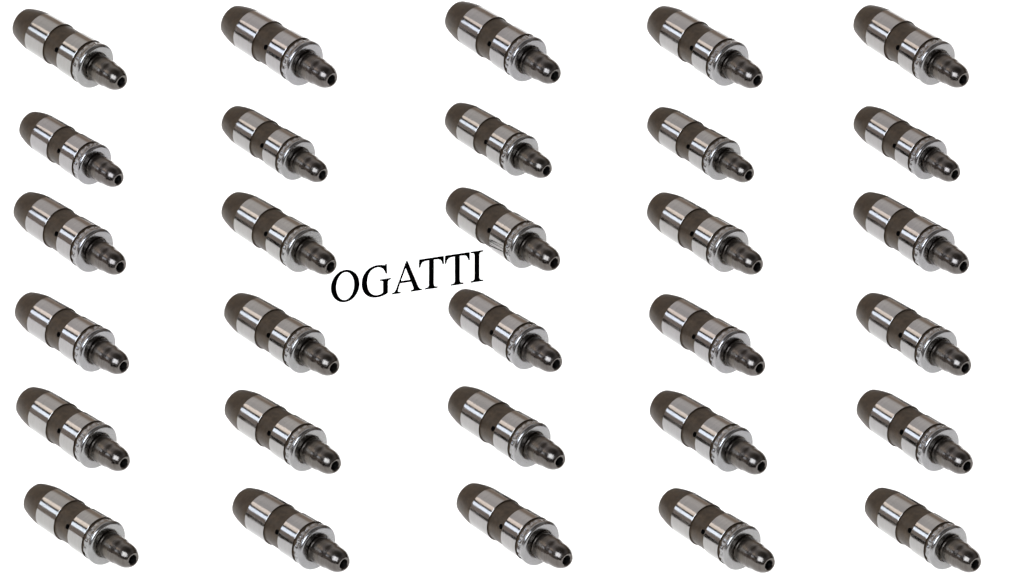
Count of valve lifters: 30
